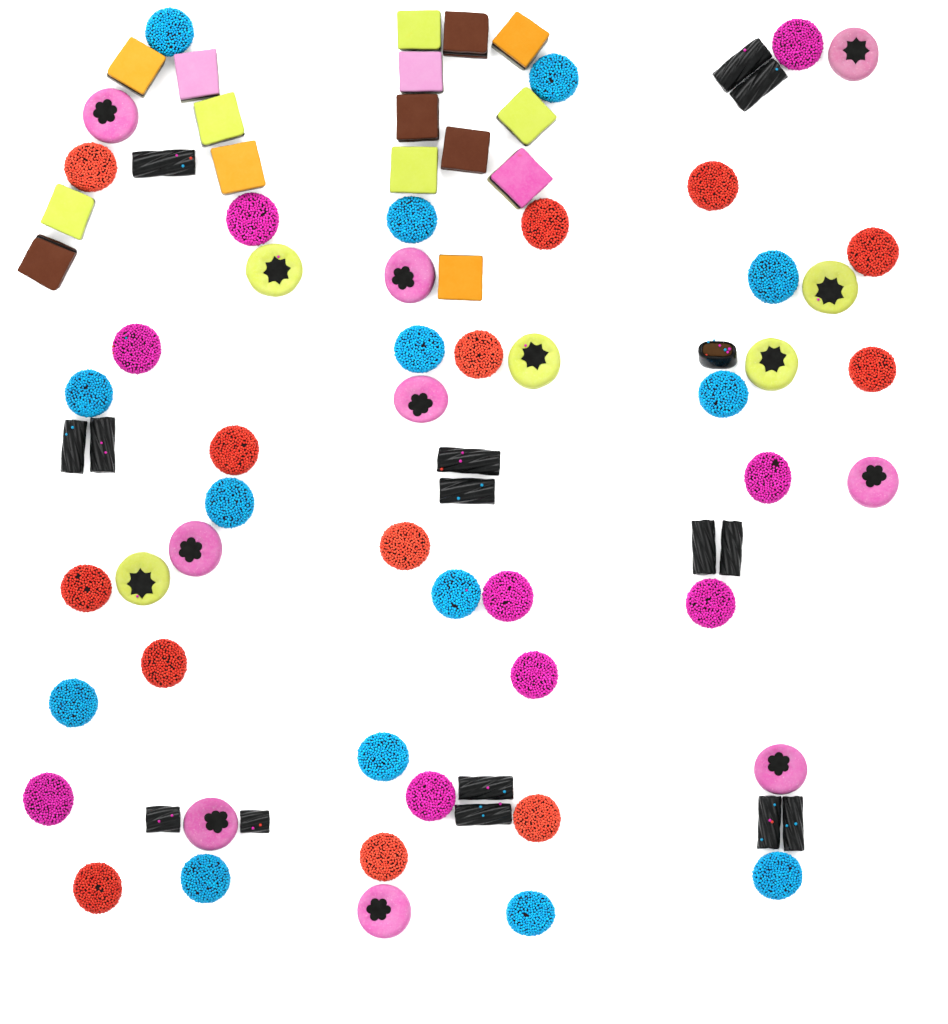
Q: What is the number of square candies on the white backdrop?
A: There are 16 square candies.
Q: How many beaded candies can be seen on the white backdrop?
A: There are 36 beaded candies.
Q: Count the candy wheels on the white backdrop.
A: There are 14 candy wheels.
